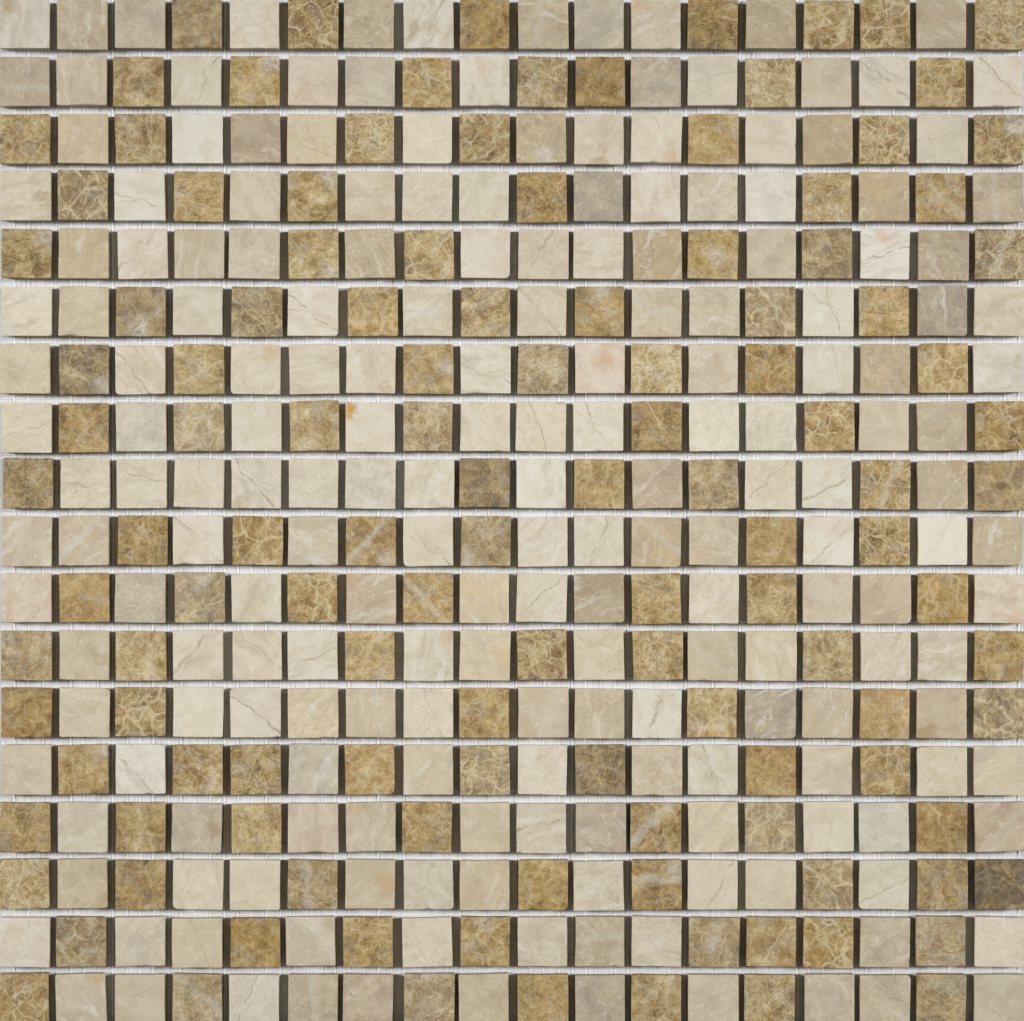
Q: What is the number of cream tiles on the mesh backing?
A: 200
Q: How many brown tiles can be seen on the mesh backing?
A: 124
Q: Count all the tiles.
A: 324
